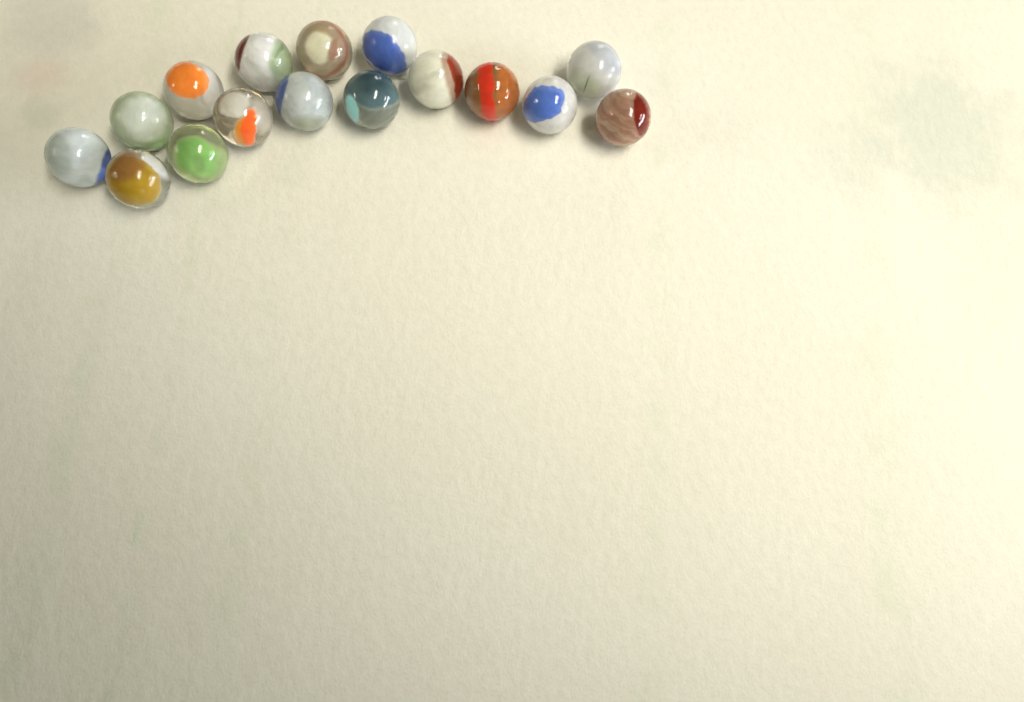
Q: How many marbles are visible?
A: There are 16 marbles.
